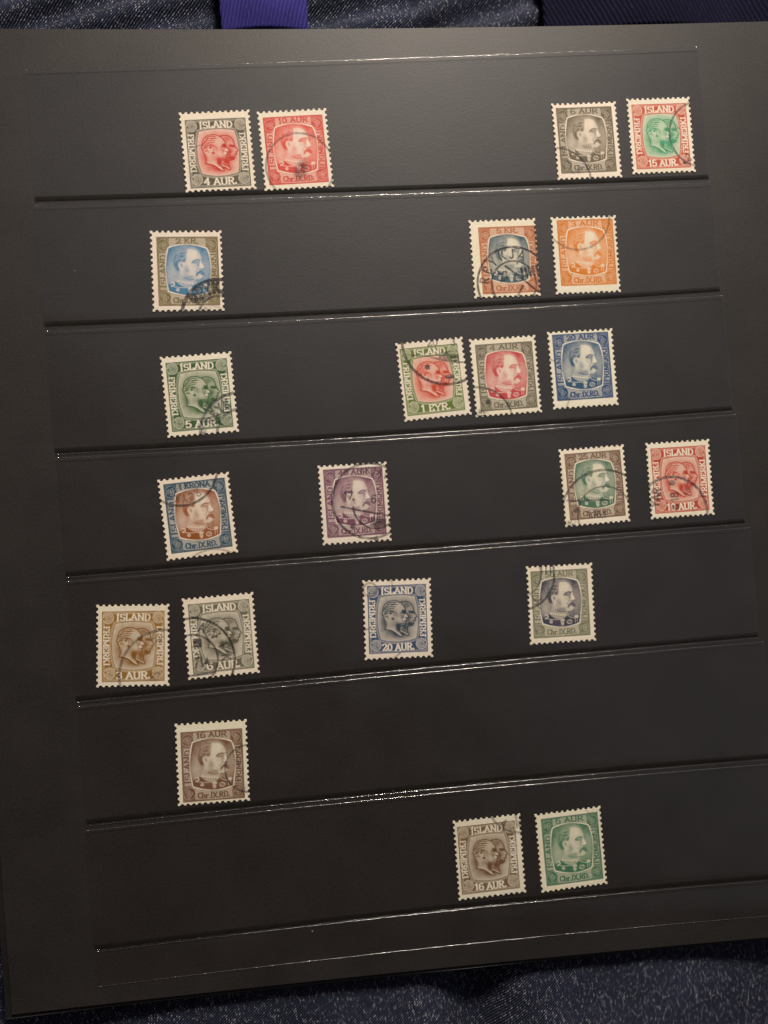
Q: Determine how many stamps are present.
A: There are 22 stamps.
